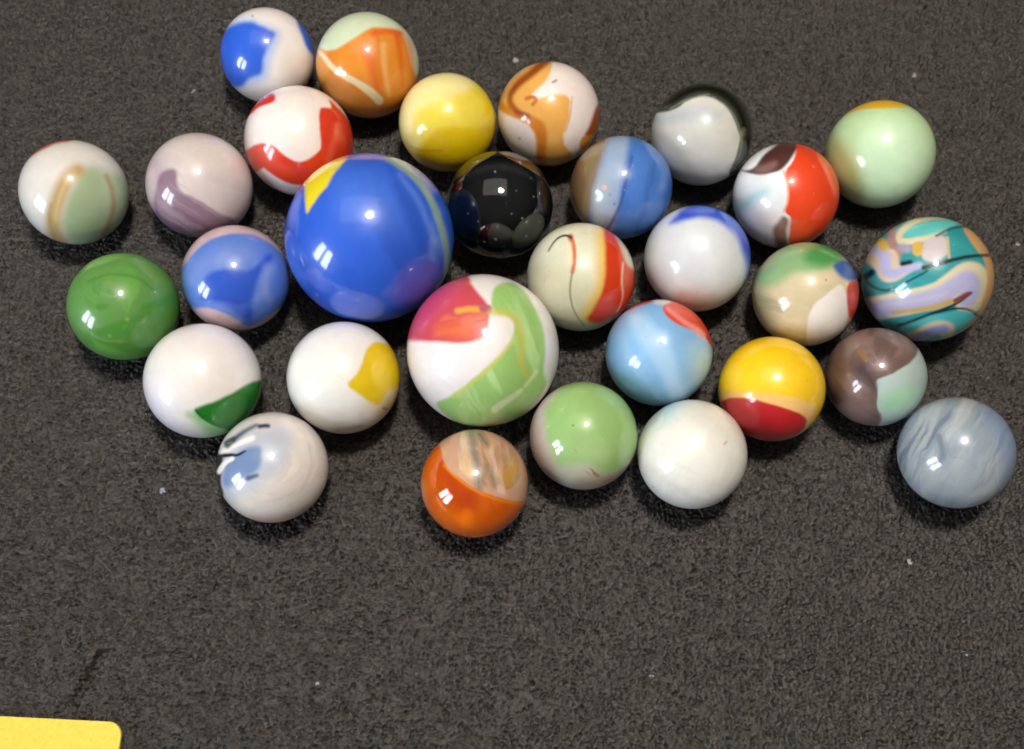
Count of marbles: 30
